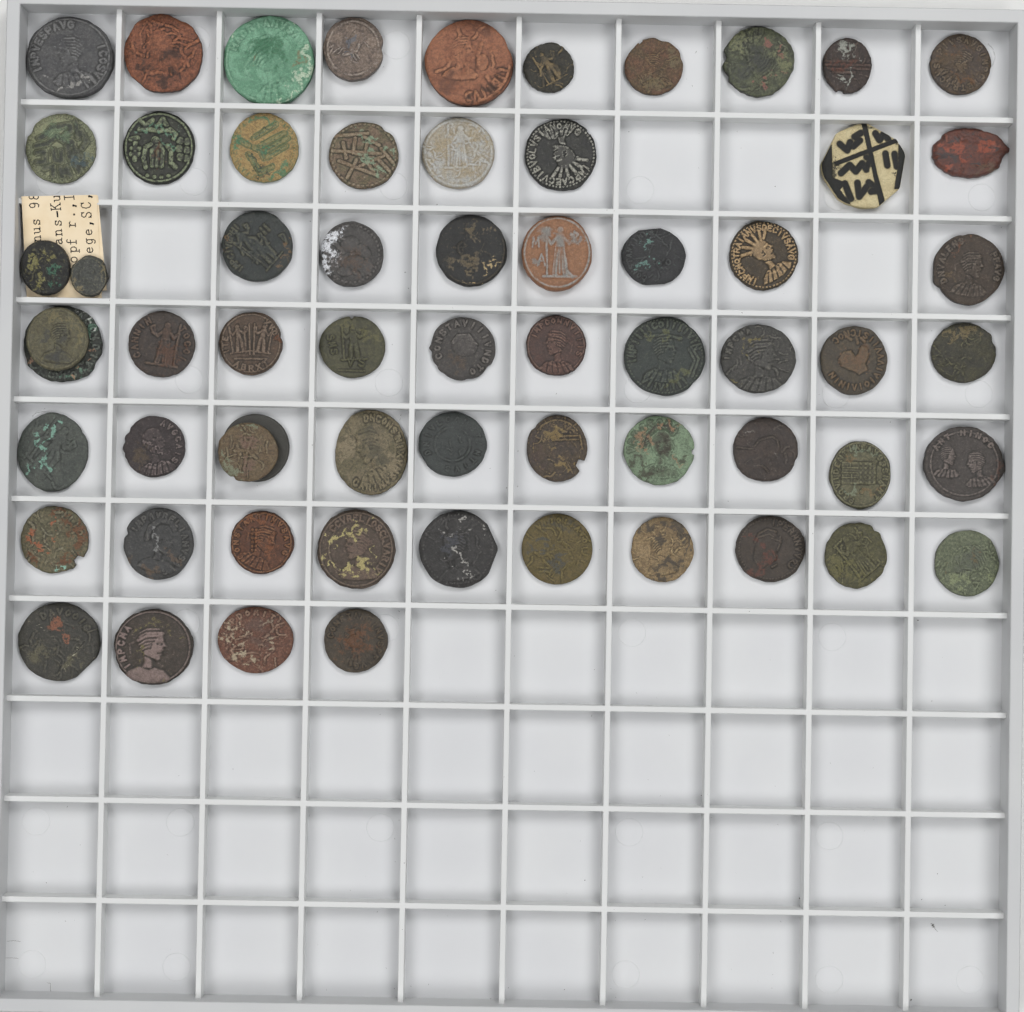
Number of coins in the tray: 63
